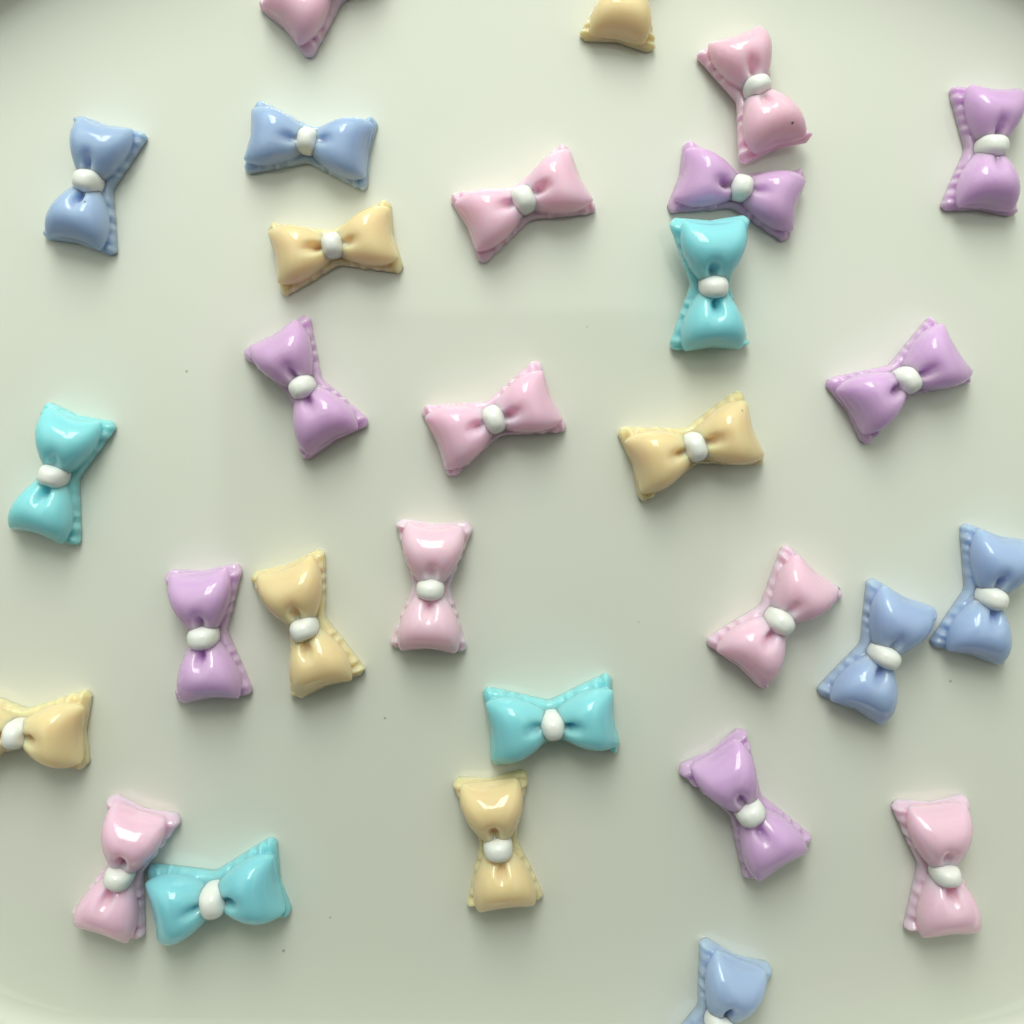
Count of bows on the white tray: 29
